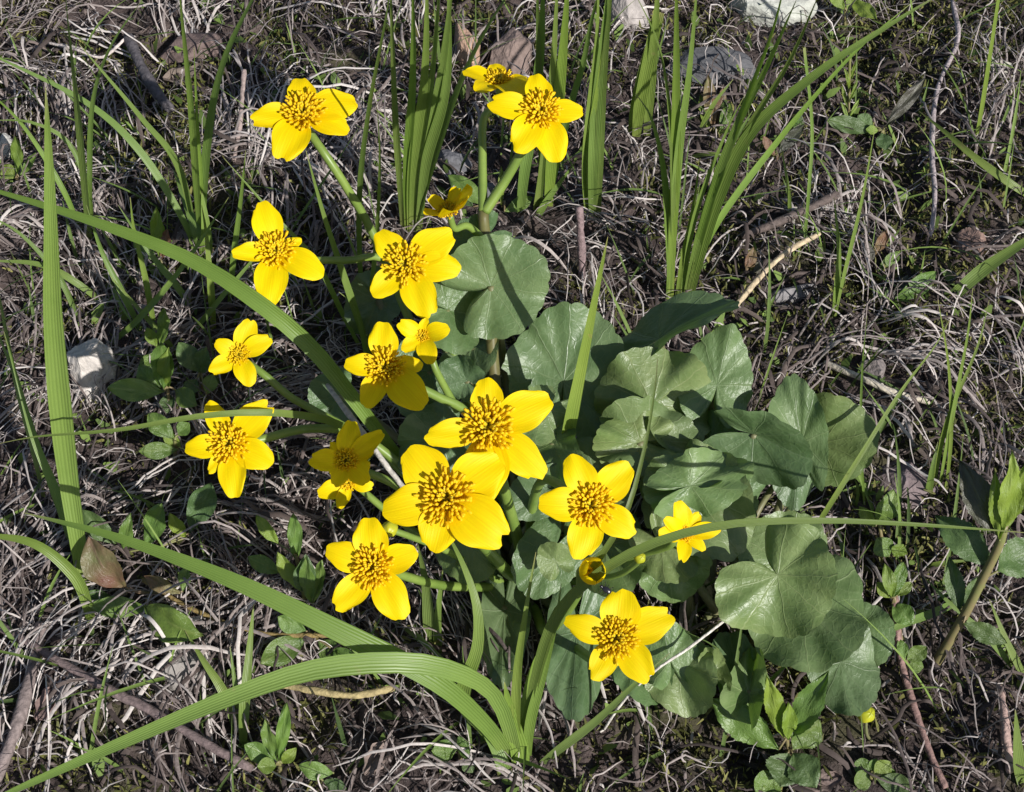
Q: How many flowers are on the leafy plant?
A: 19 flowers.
